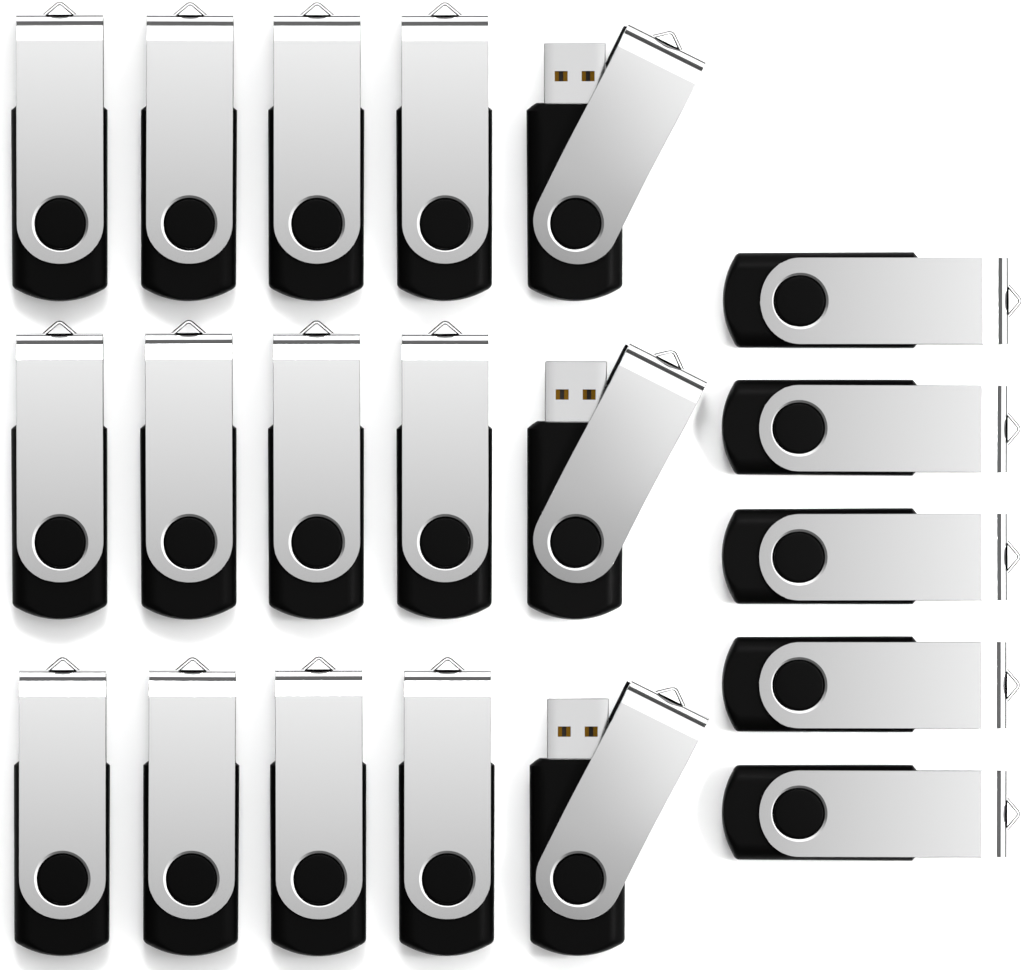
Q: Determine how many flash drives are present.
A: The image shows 20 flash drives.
